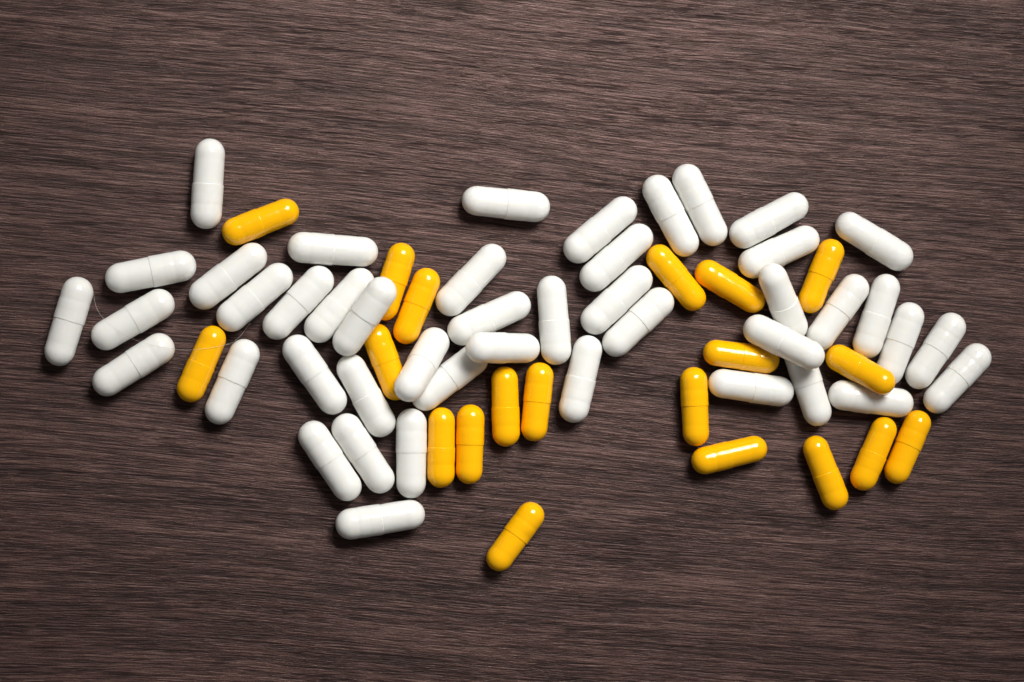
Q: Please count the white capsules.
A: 45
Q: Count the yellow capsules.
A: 20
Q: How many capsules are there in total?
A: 65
